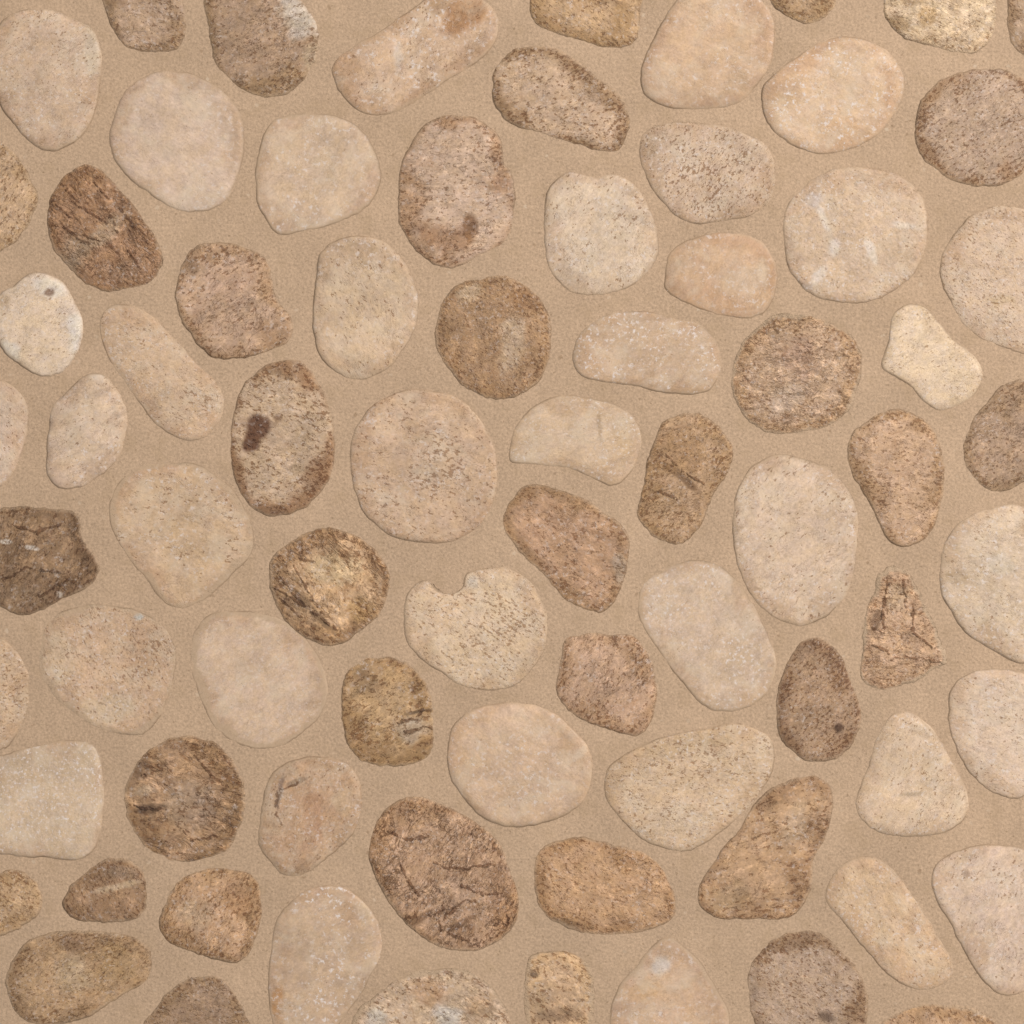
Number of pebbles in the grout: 76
